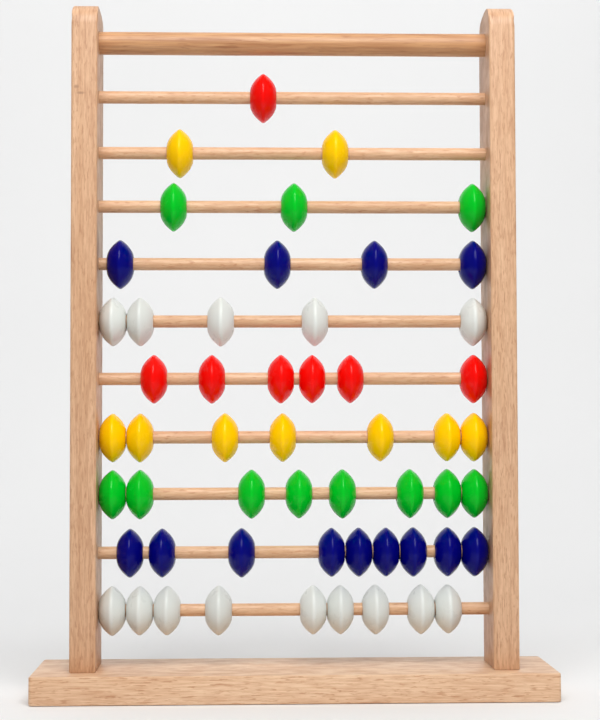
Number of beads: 54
